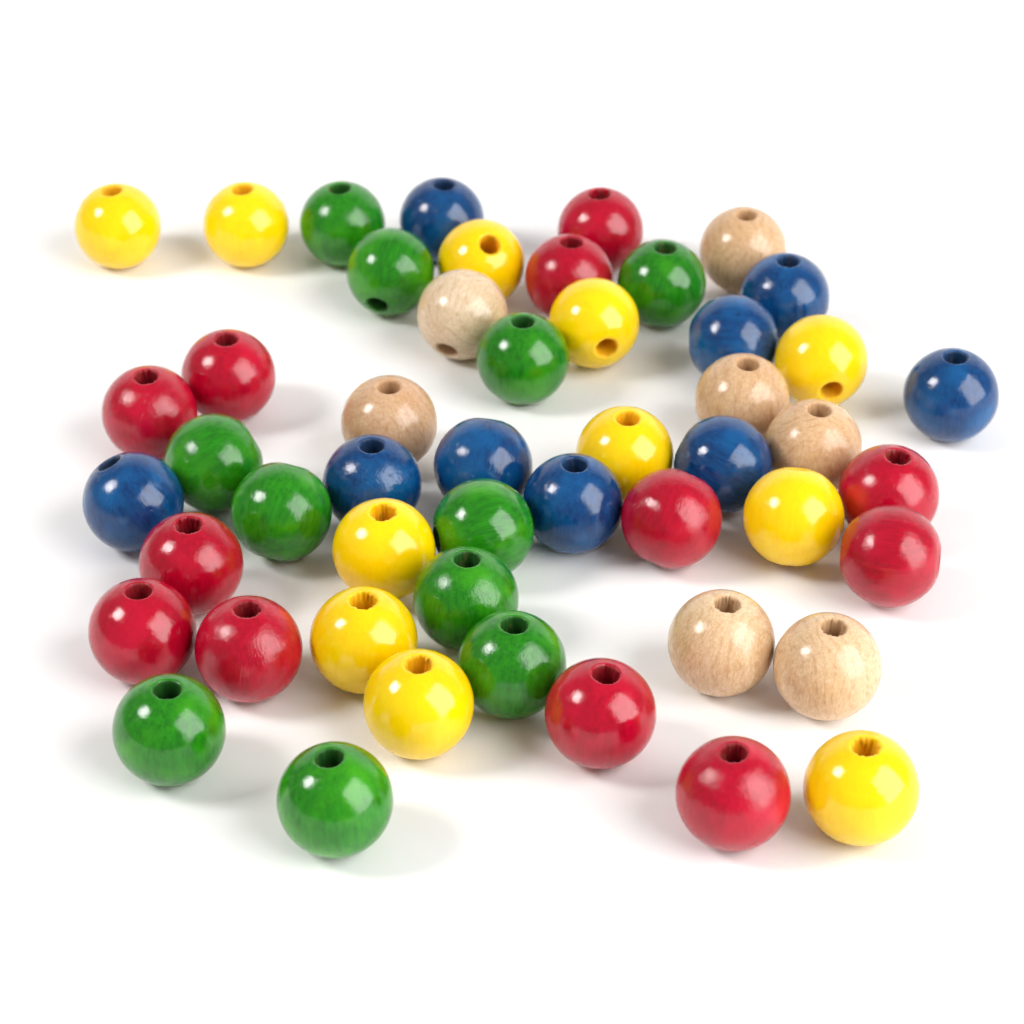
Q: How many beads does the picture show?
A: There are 50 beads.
